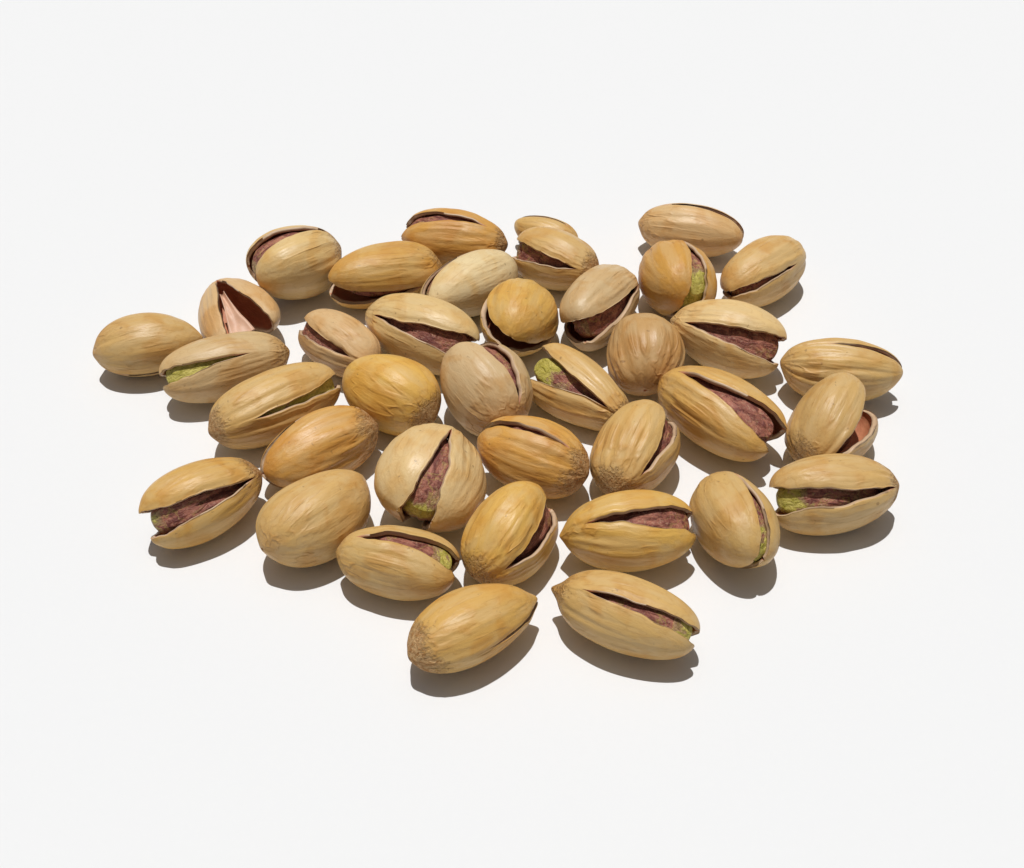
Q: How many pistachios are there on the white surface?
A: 38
